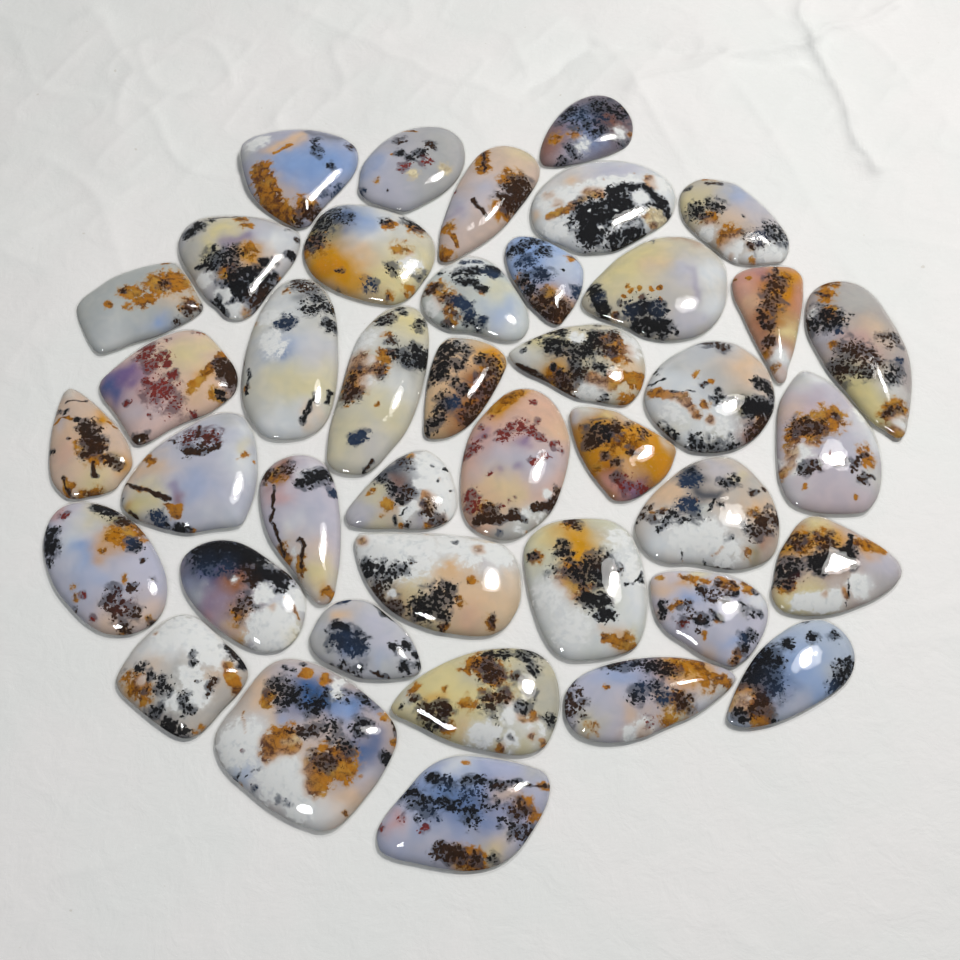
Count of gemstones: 41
